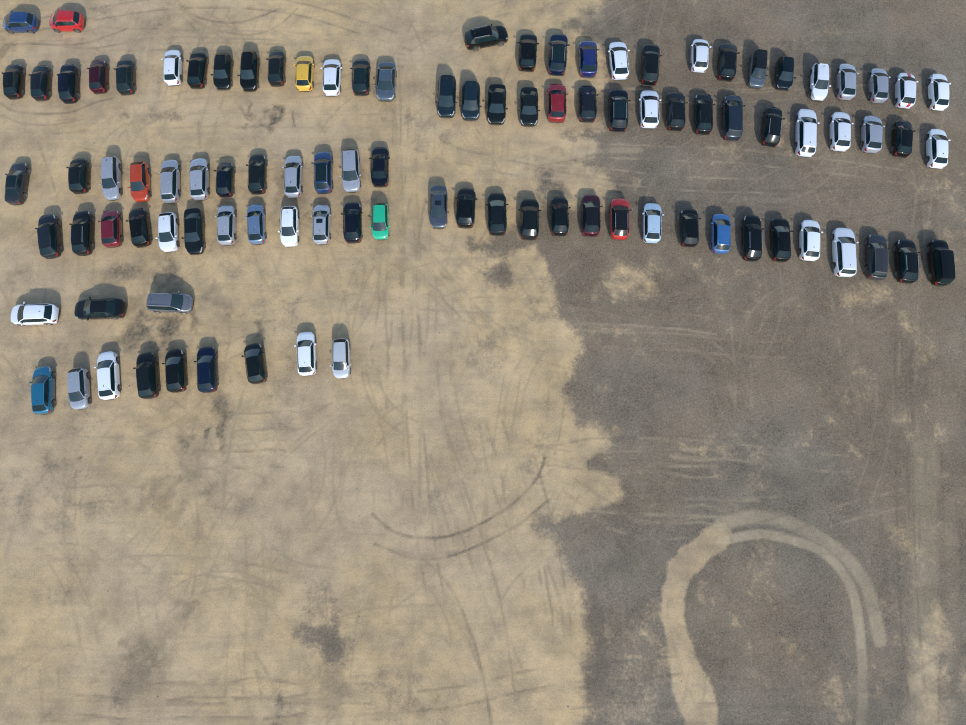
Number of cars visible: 101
